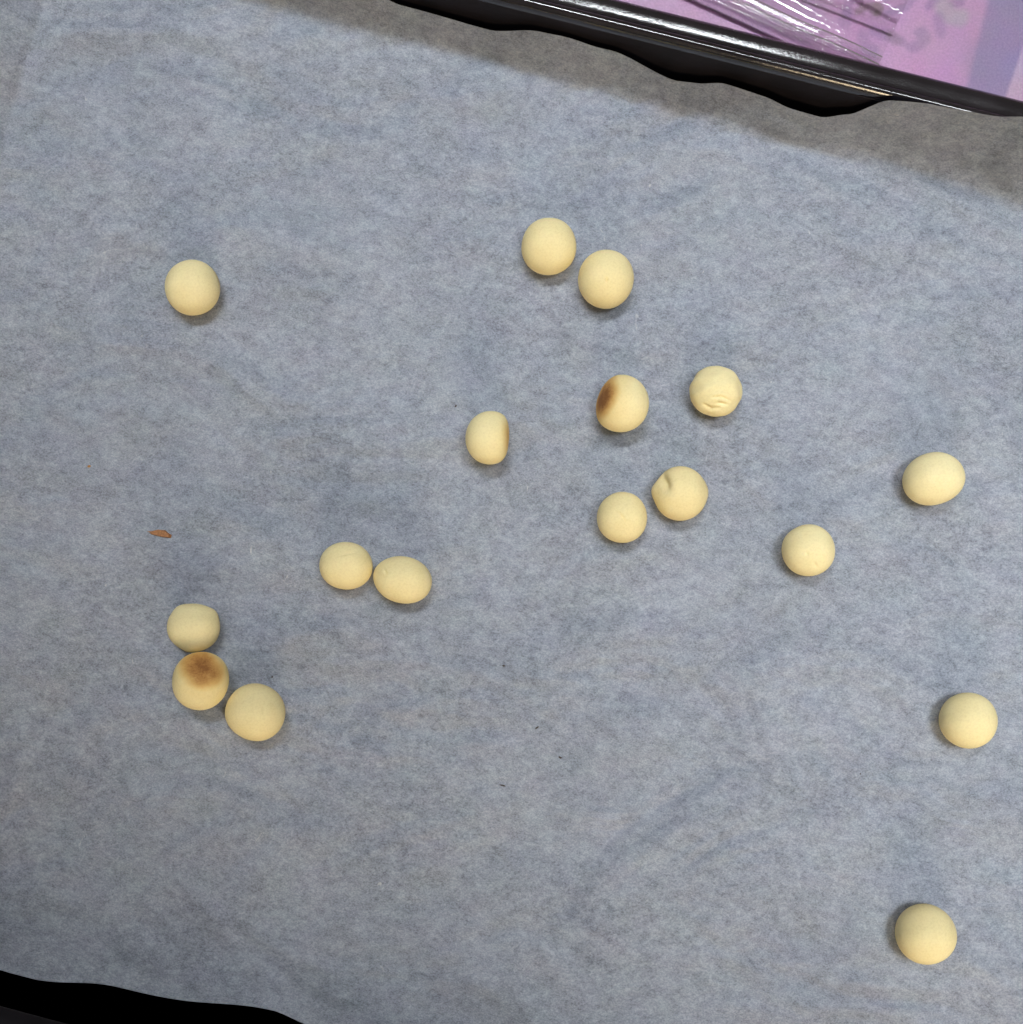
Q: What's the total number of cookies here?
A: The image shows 17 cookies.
